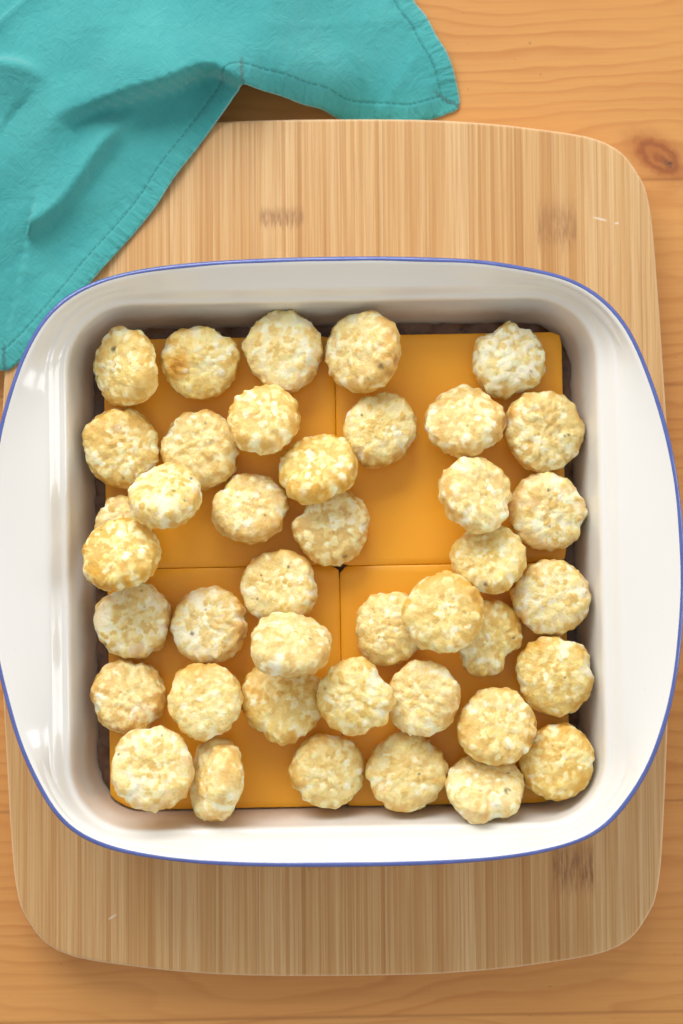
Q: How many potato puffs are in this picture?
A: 41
